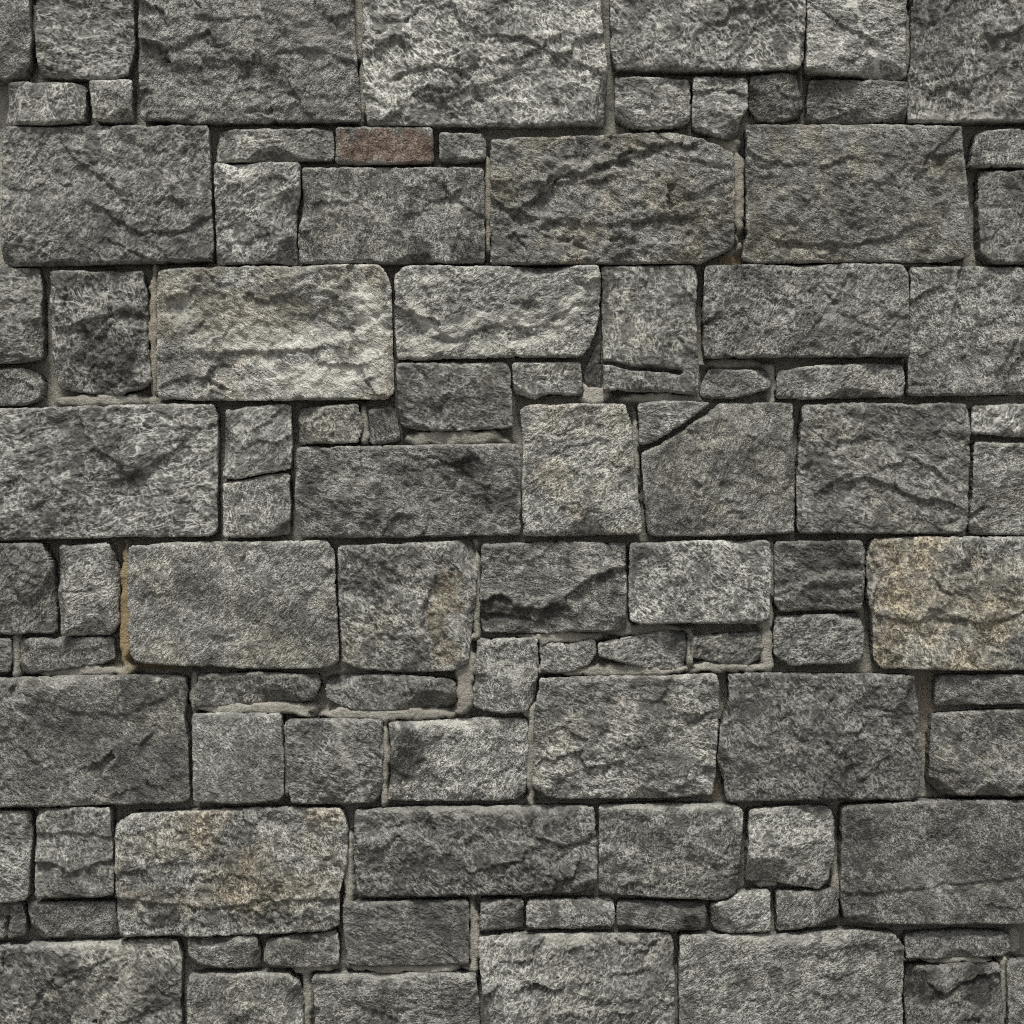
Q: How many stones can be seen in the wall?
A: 98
